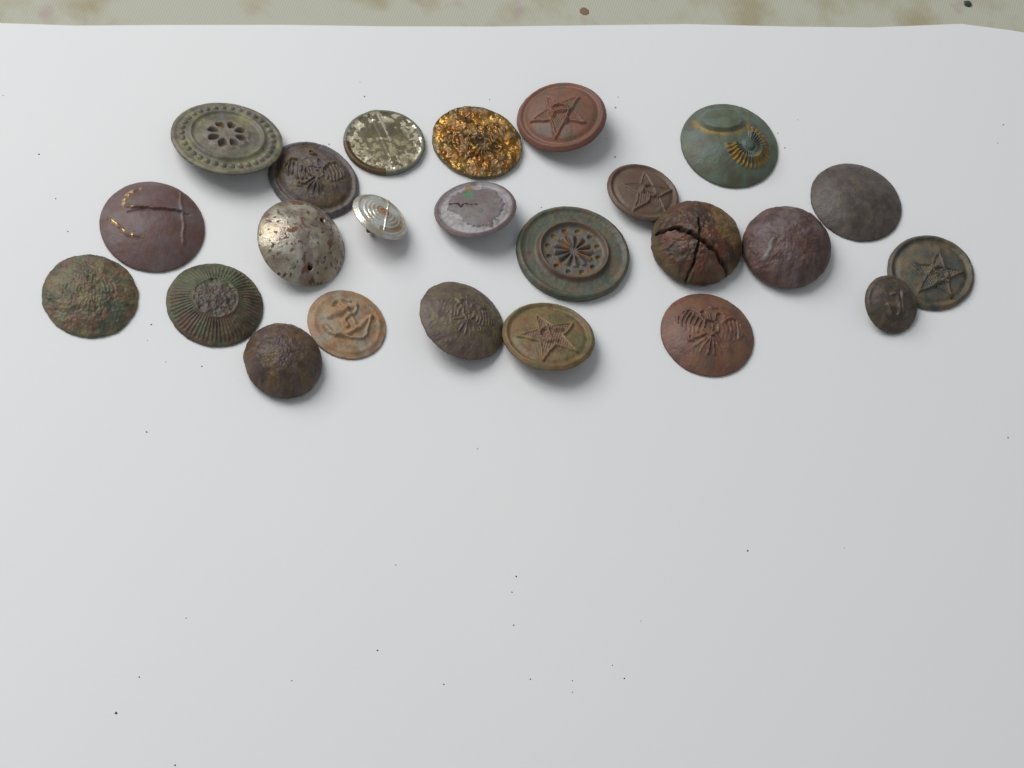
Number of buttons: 24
